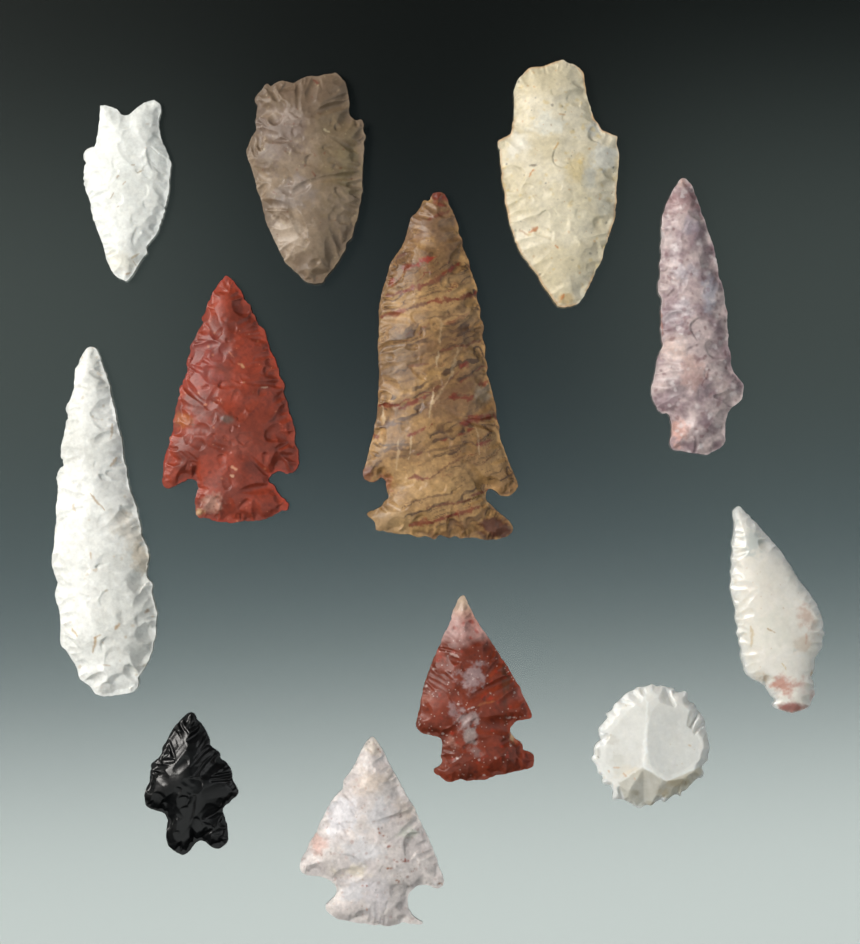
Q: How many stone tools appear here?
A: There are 12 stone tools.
